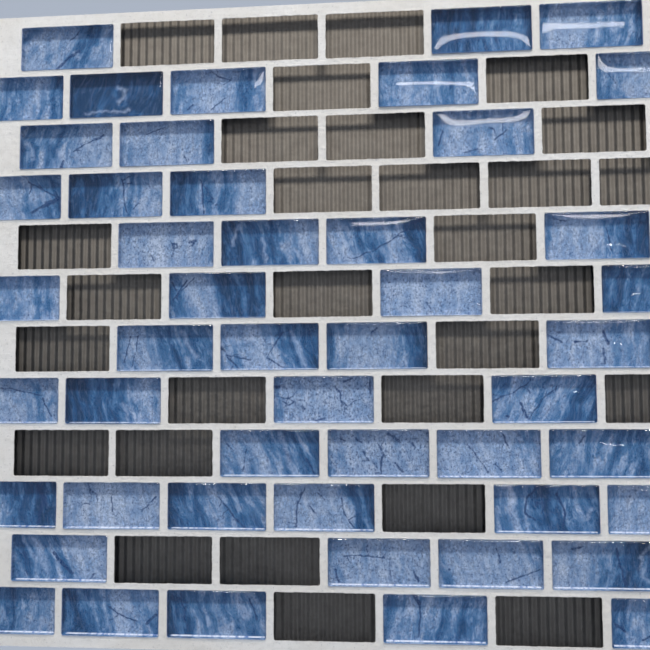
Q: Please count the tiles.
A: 49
